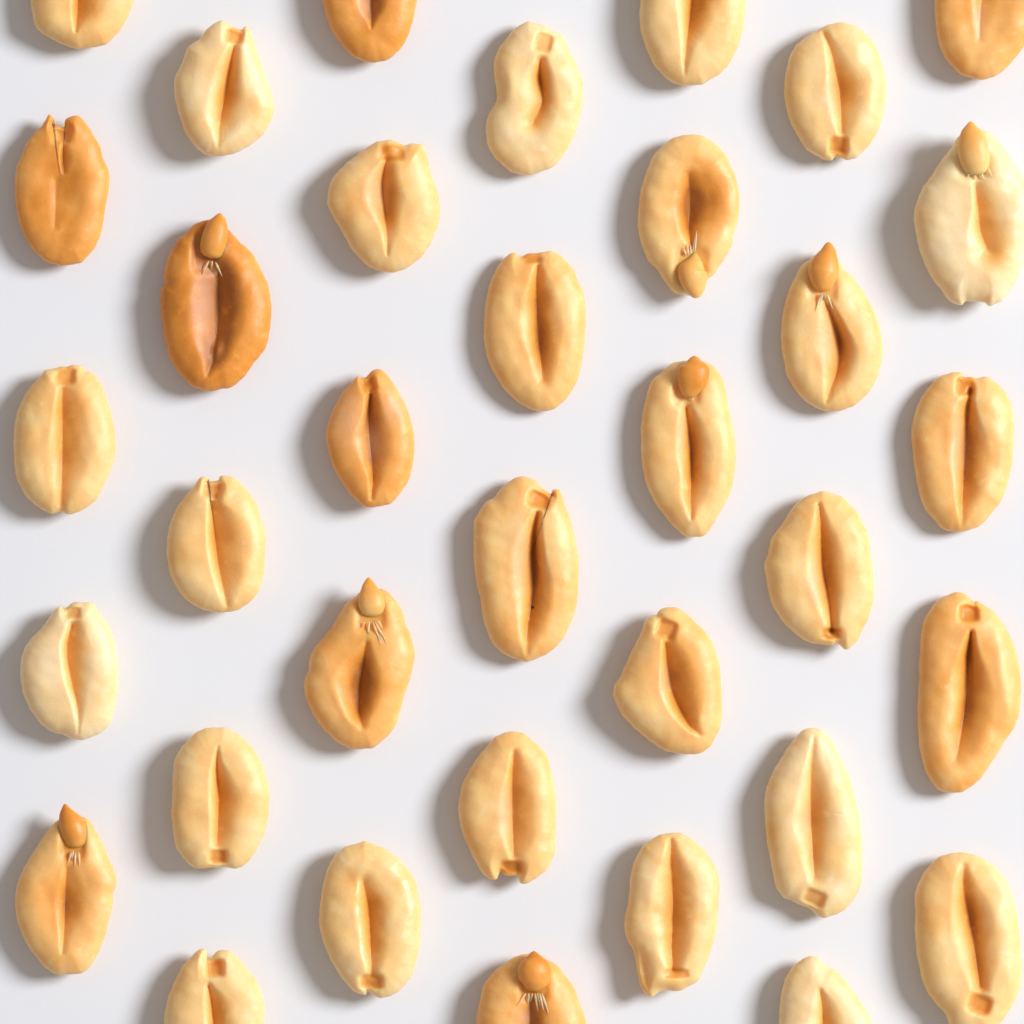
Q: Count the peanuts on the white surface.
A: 35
